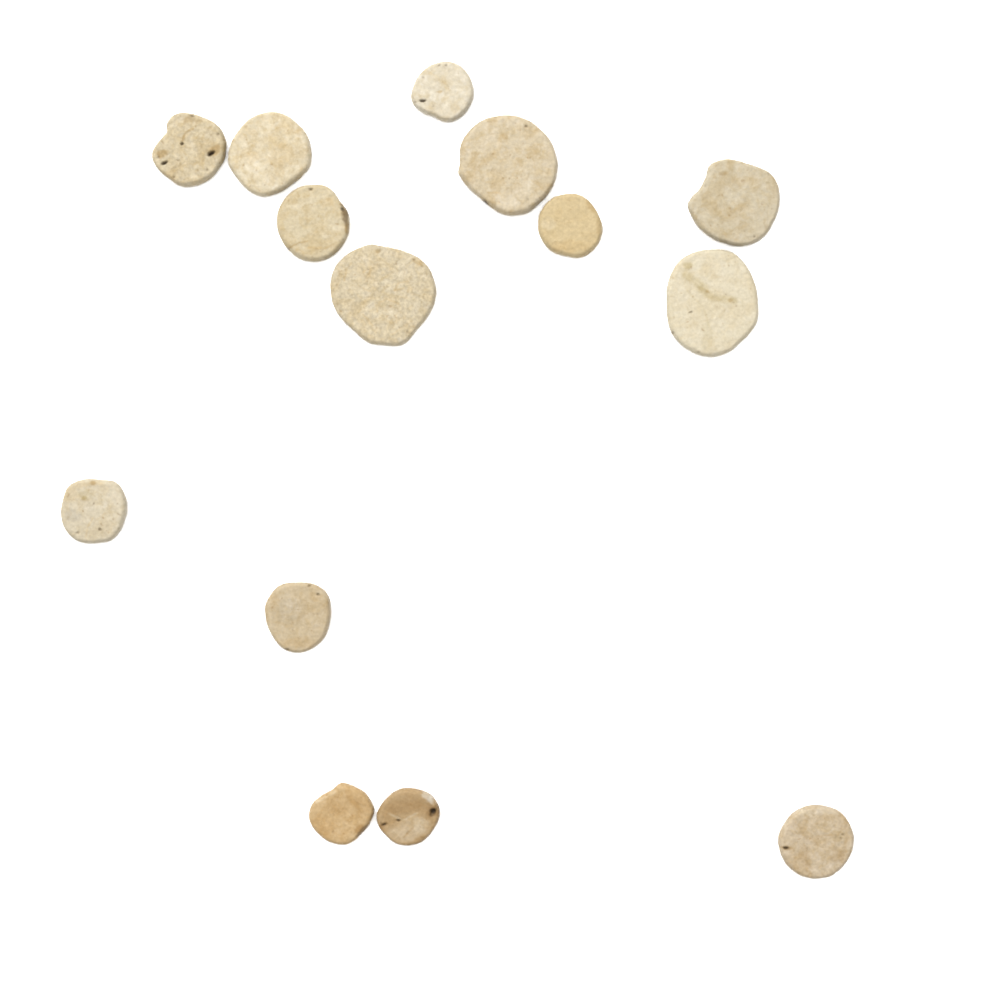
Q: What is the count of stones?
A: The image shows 14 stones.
